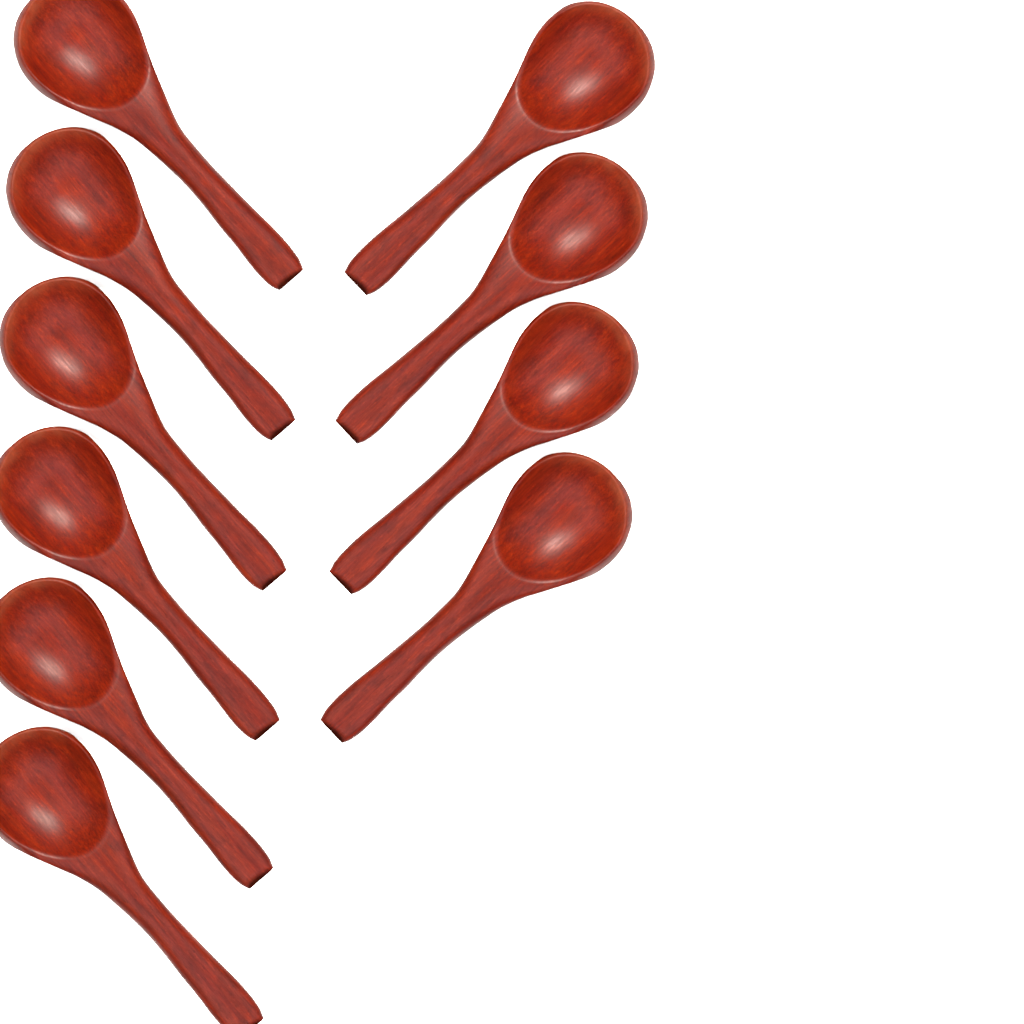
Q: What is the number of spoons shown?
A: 10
